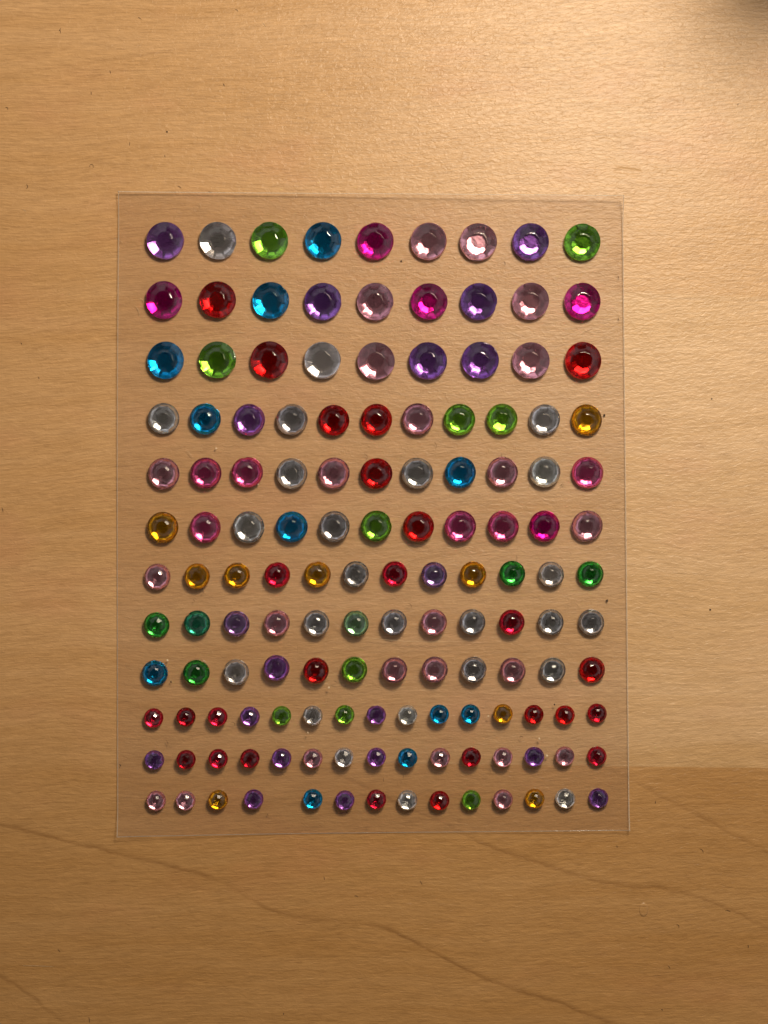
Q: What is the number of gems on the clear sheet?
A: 140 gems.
